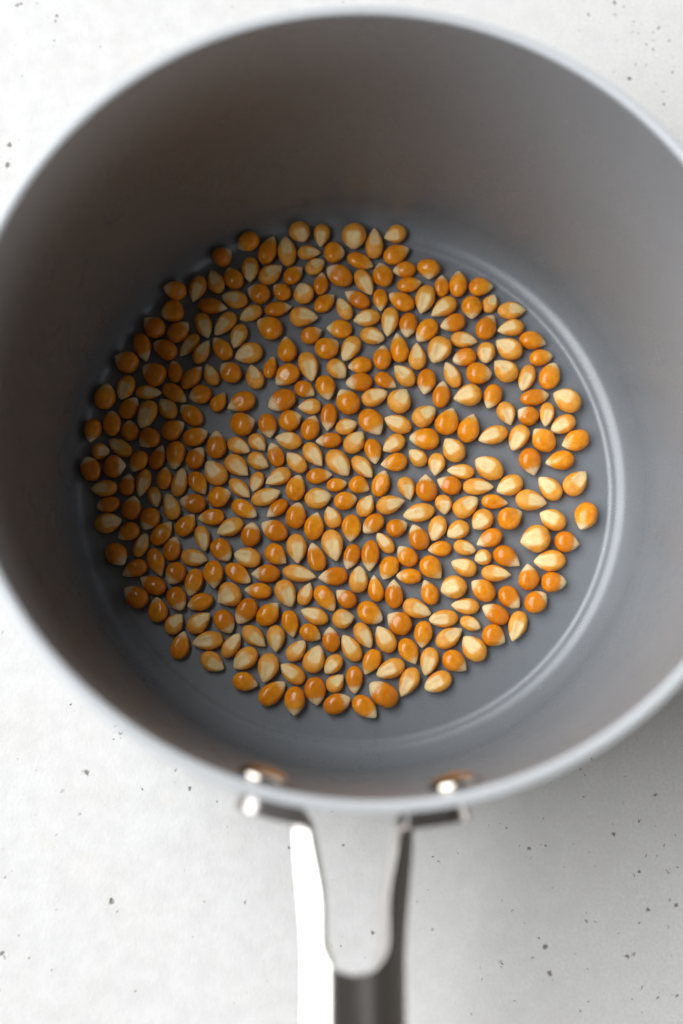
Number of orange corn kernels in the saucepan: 200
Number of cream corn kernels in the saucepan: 159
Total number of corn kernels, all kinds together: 359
